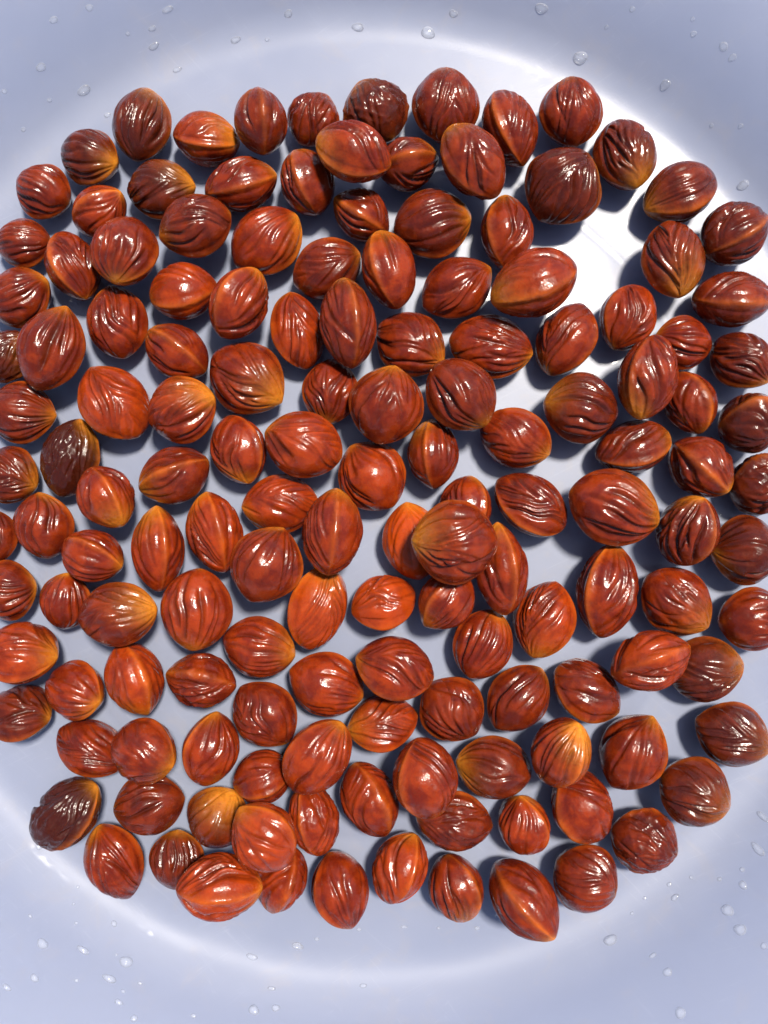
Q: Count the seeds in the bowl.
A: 146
